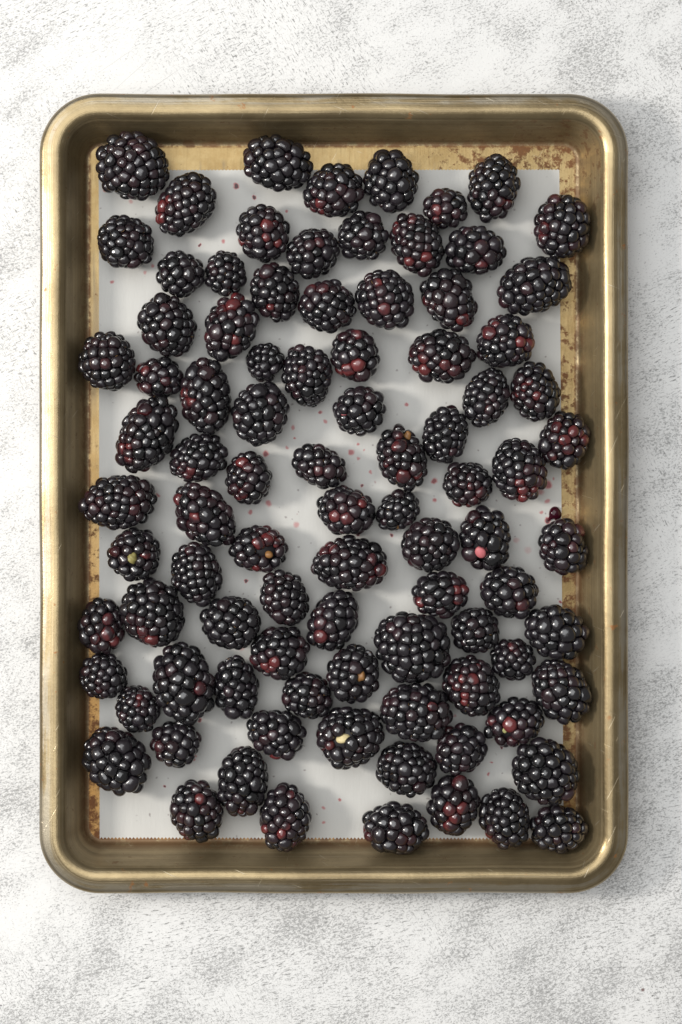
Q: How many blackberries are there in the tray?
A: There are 91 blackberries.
